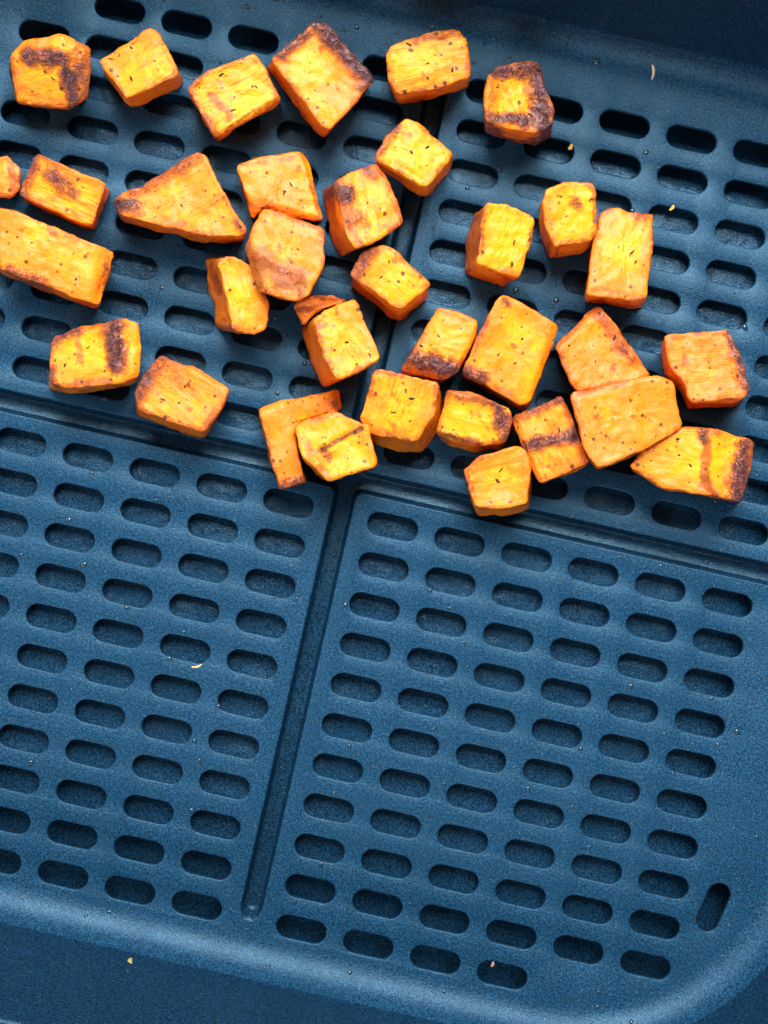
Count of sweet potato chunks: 35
